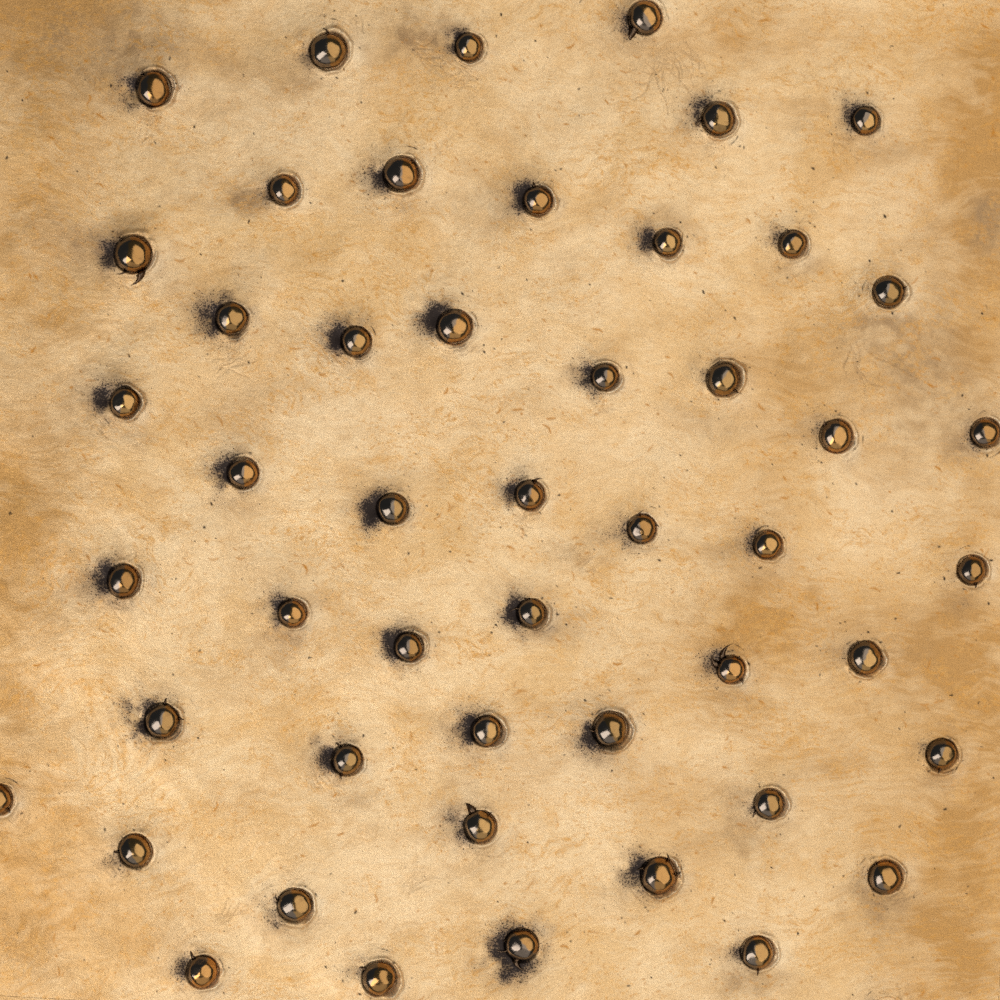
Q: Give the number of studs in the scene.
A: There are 49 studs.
